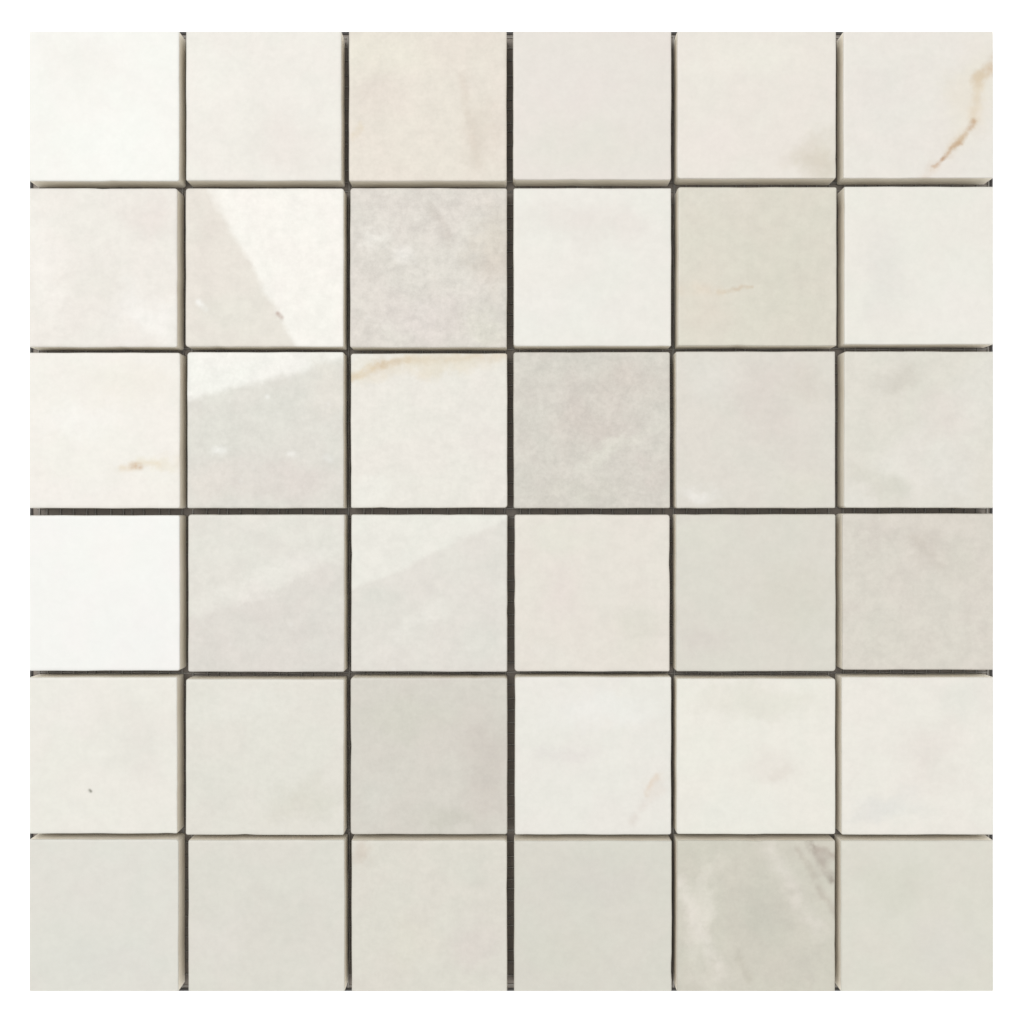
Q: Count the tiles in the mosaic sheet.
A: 36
